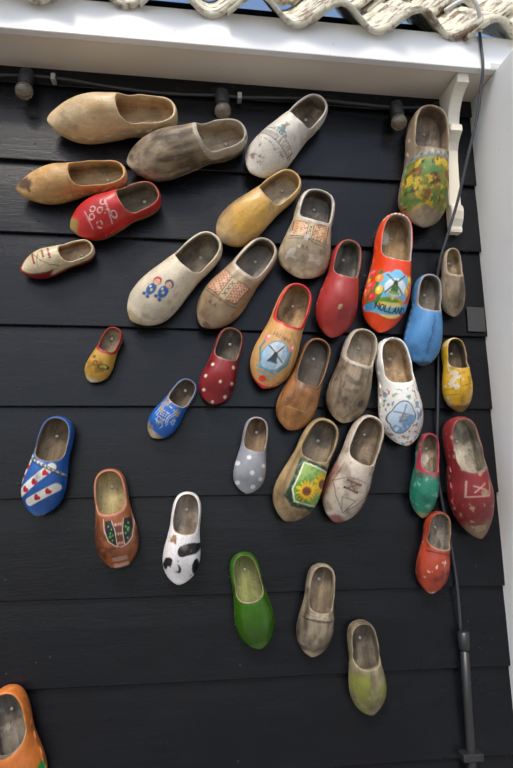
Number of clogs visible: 36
